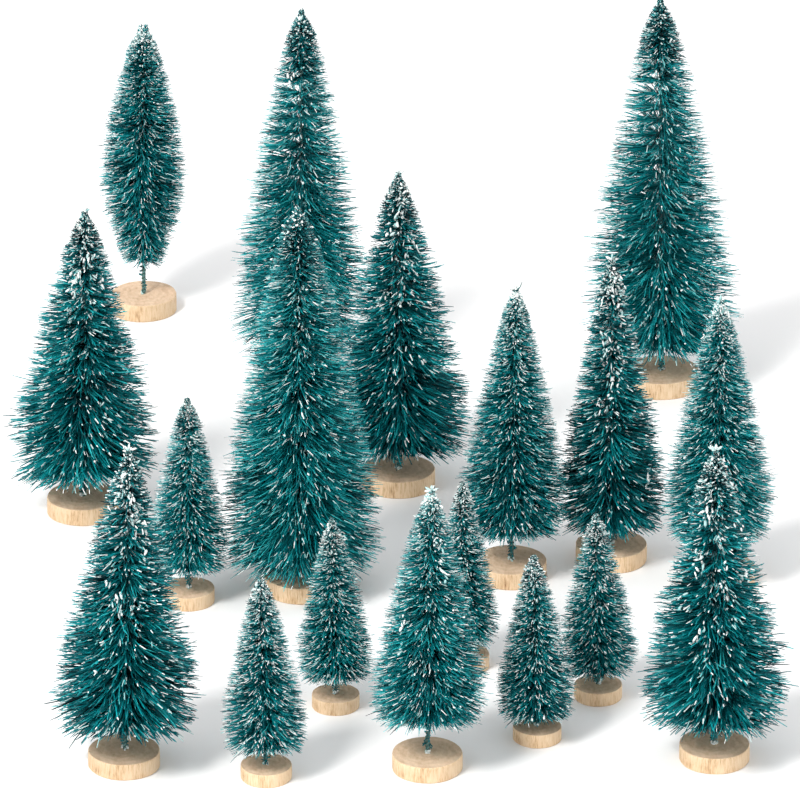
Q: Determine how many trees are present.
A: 18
